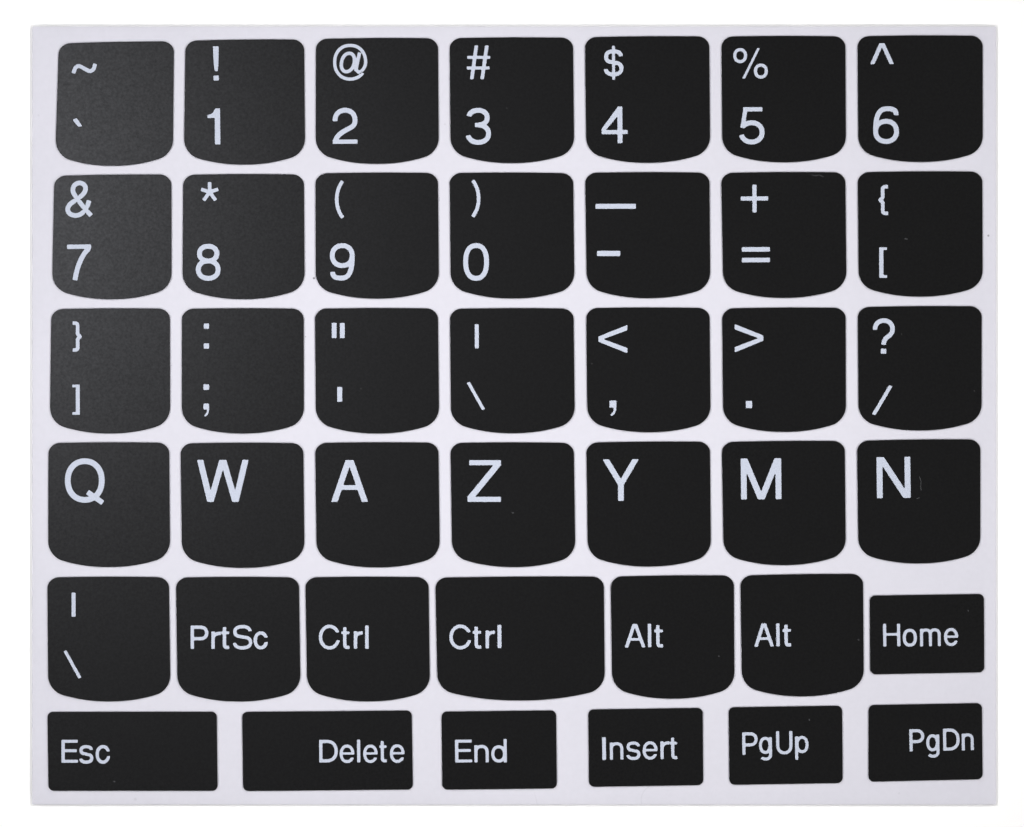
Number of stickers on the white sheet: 41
